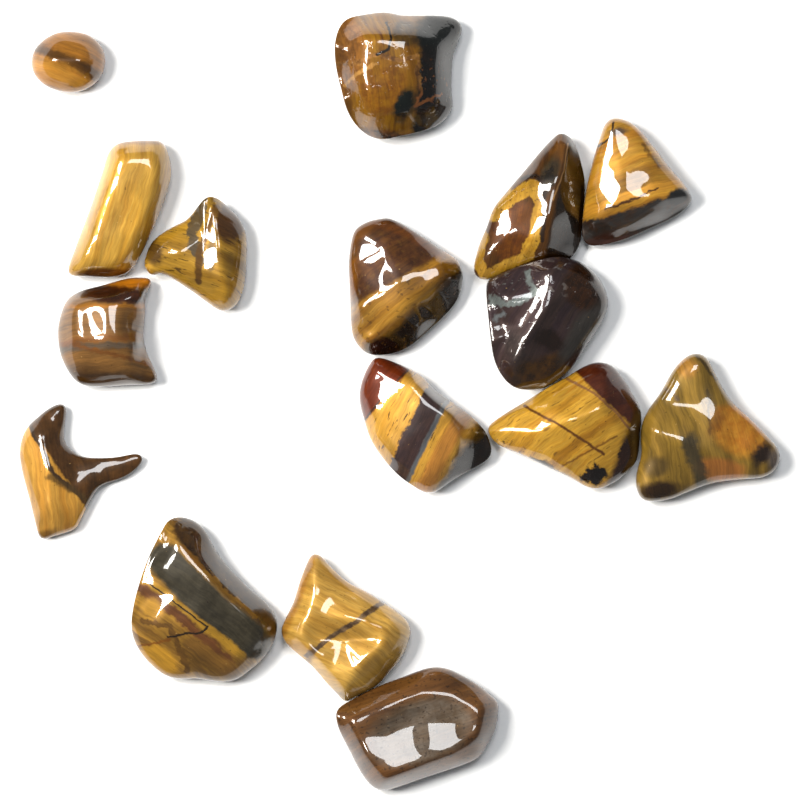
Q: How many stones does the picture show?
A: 16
